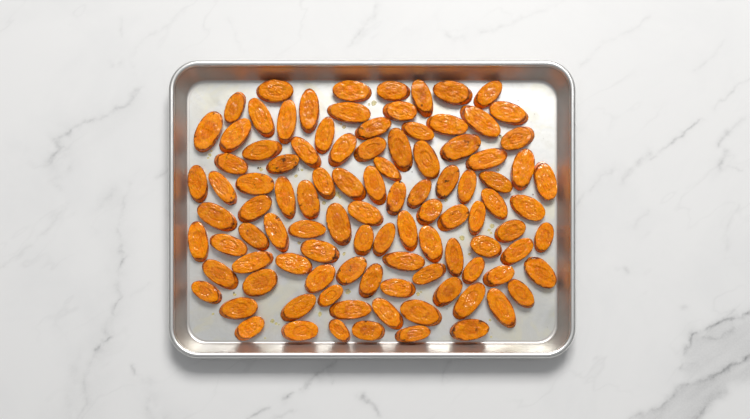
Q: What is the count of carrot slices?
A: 101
